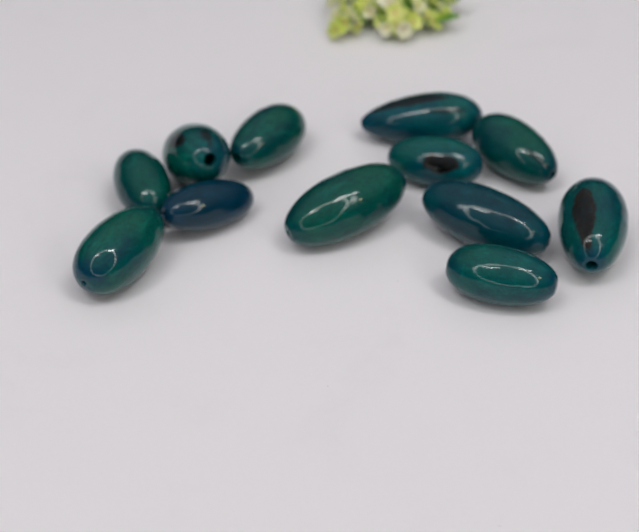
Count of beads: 12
